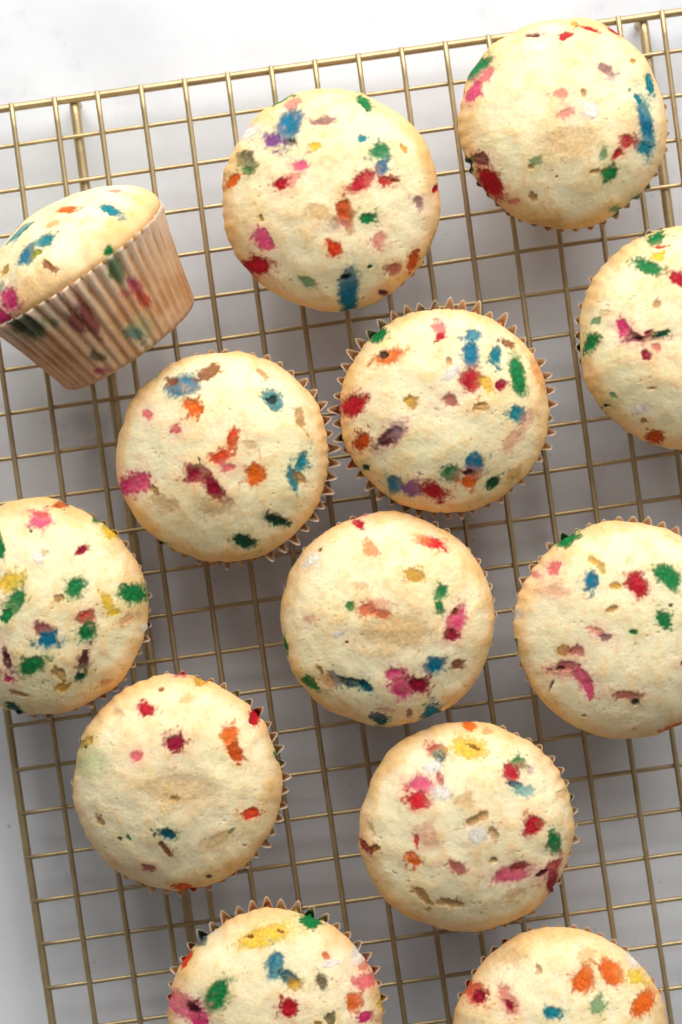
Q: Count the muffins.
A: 13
